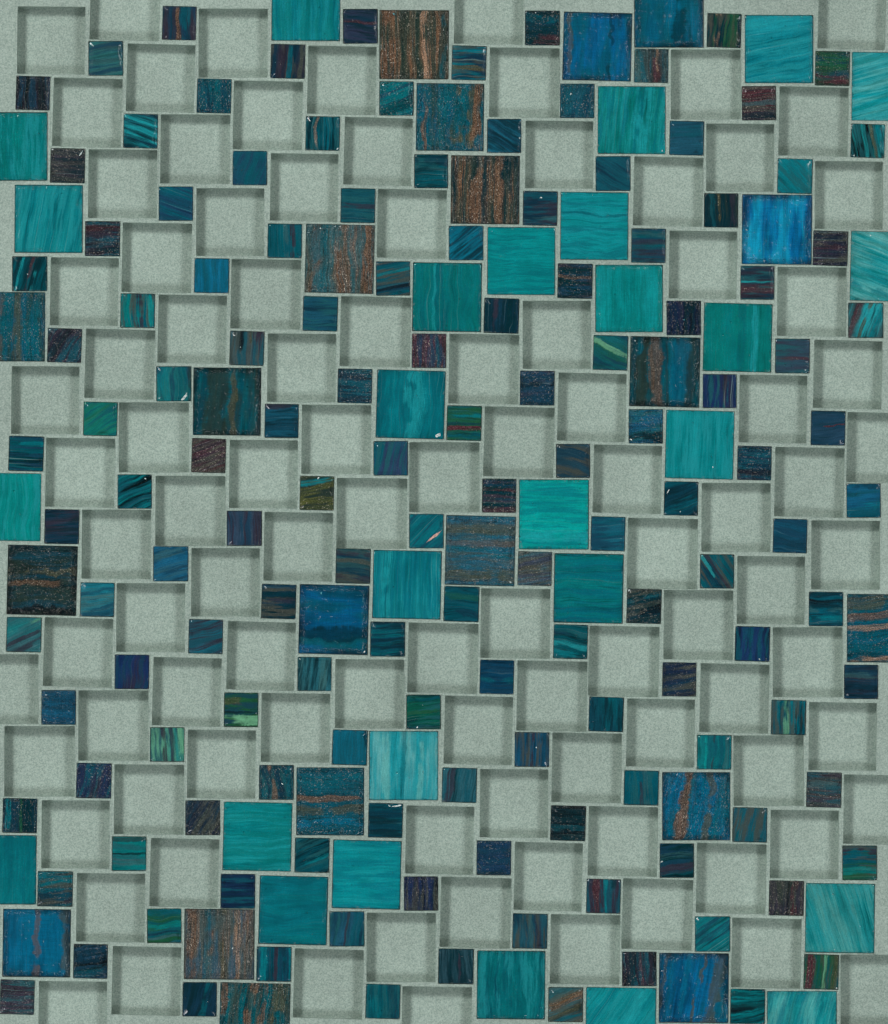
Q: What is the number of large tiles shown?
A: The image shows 47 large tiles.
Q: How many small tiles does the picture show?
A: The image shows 134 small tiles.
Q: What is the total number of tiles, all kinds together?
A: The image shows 181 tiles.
